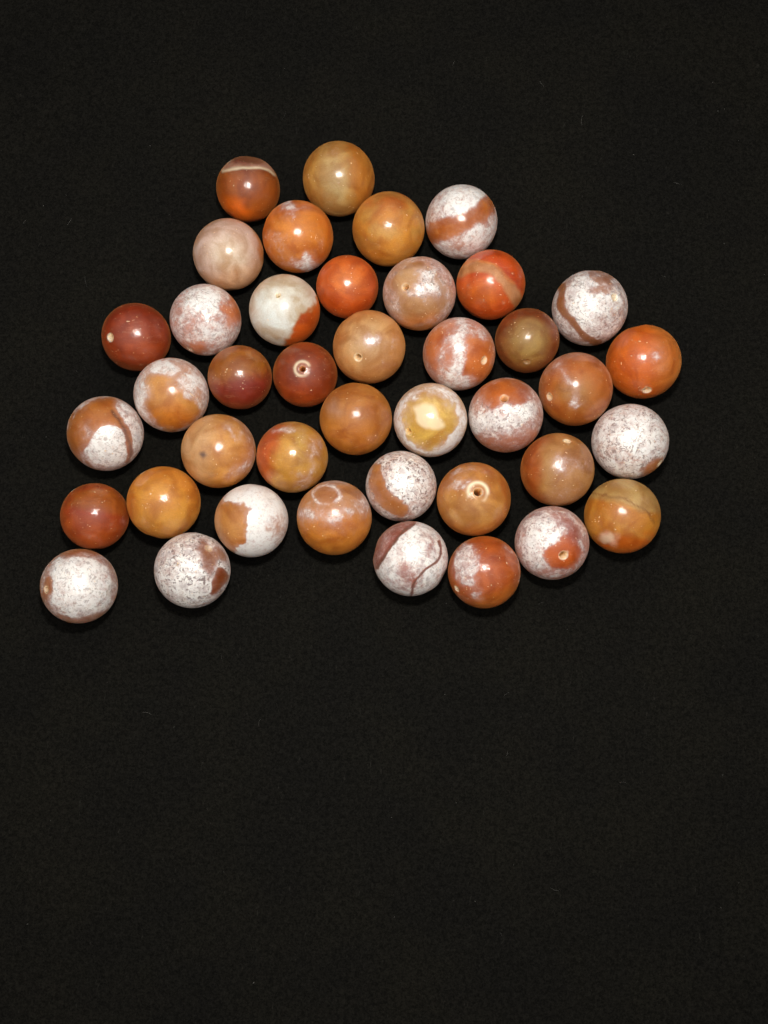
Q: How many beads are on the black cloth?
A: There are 41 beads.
